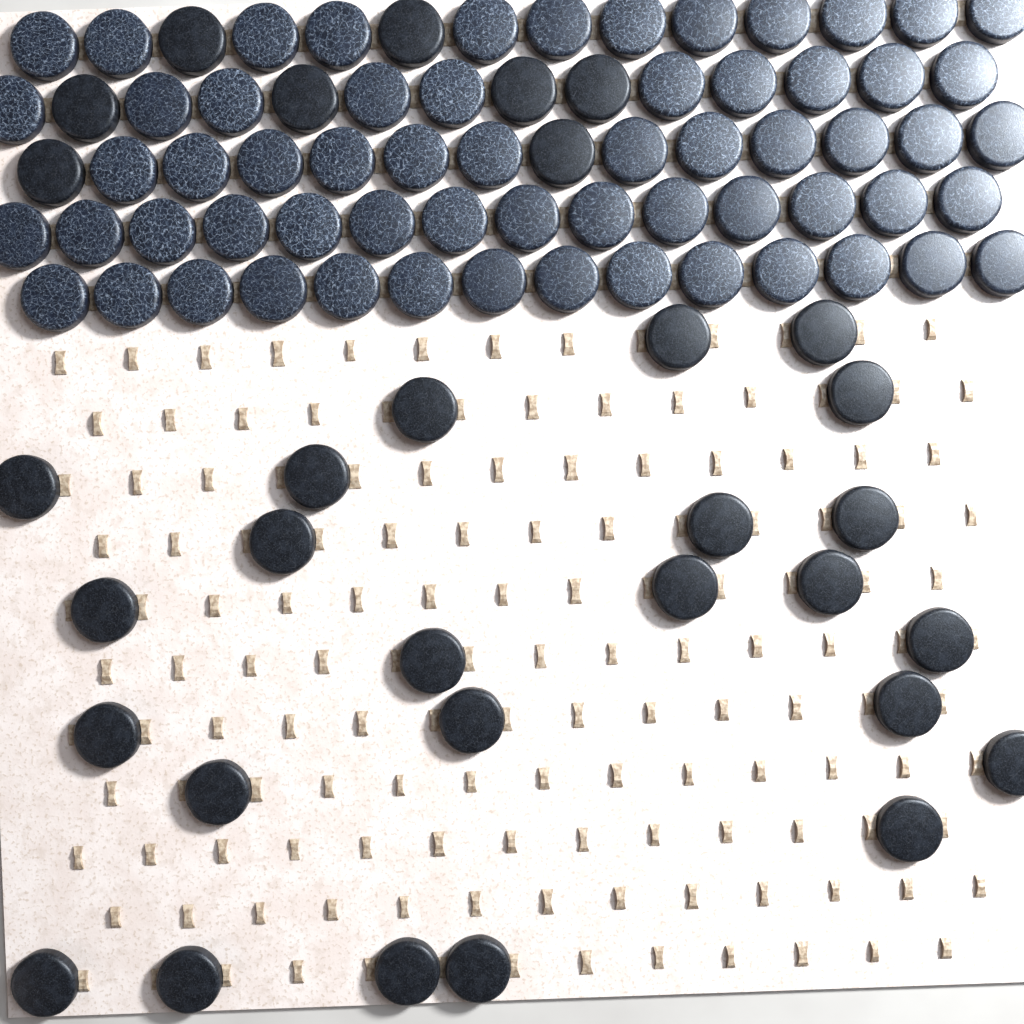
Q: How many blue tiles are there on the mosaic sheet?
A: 62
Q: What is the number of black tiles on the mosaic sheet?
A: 32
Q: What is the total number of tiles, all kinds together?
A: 94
